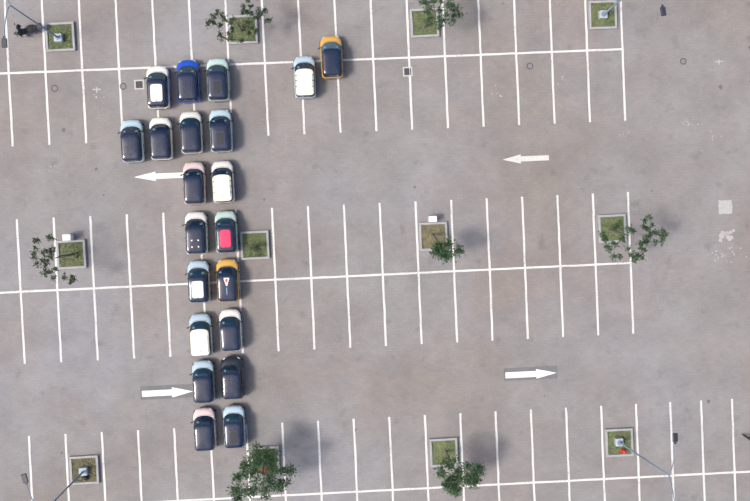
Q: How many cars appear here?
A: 21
